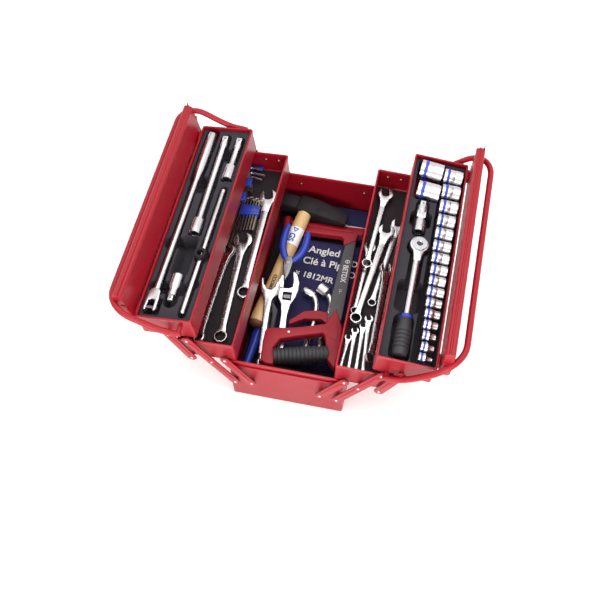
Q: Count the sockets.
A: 18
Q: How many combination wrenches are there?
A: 12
